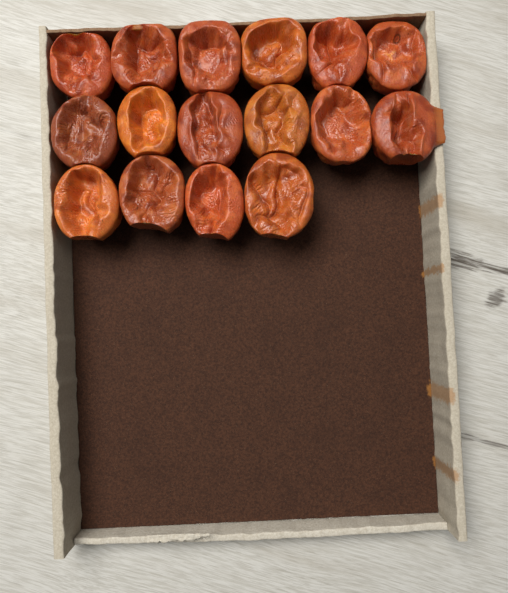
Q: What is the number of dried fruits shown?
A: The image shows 16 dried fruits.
